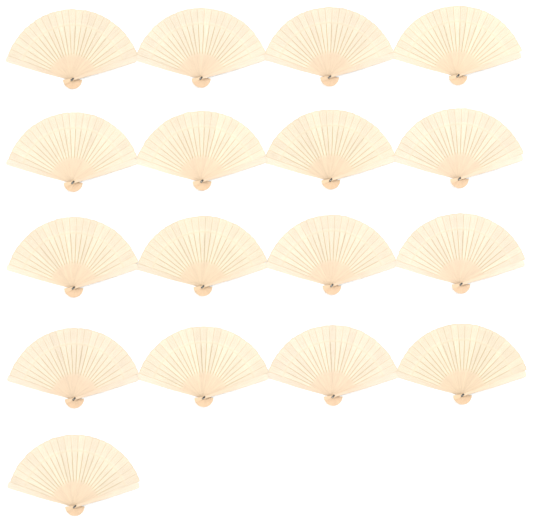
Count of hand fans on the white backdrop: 17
